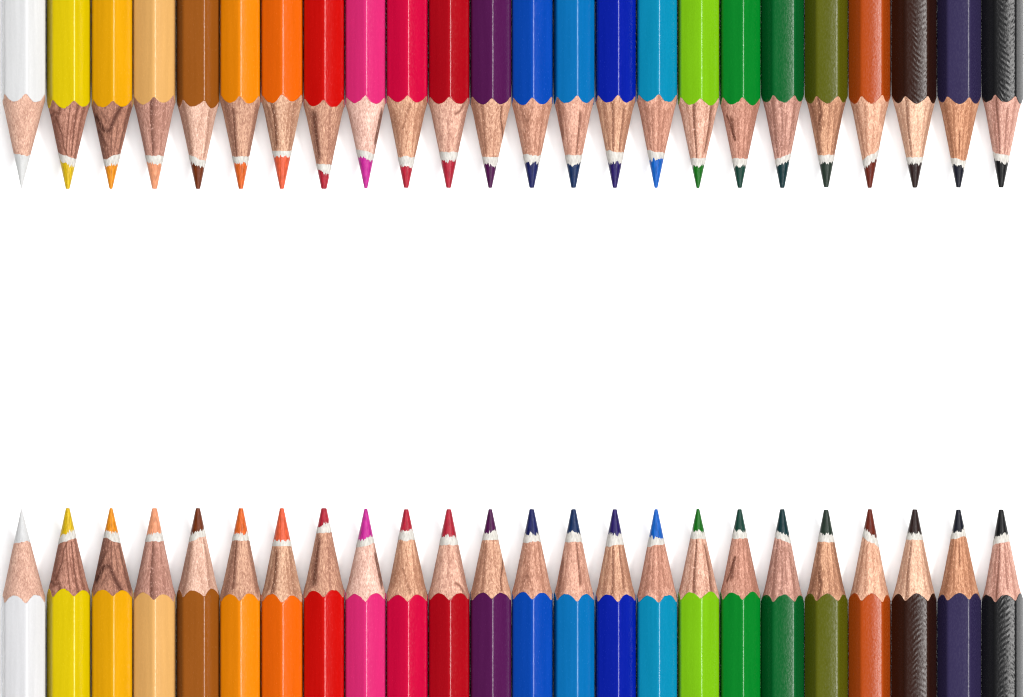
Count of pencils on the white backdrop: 48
